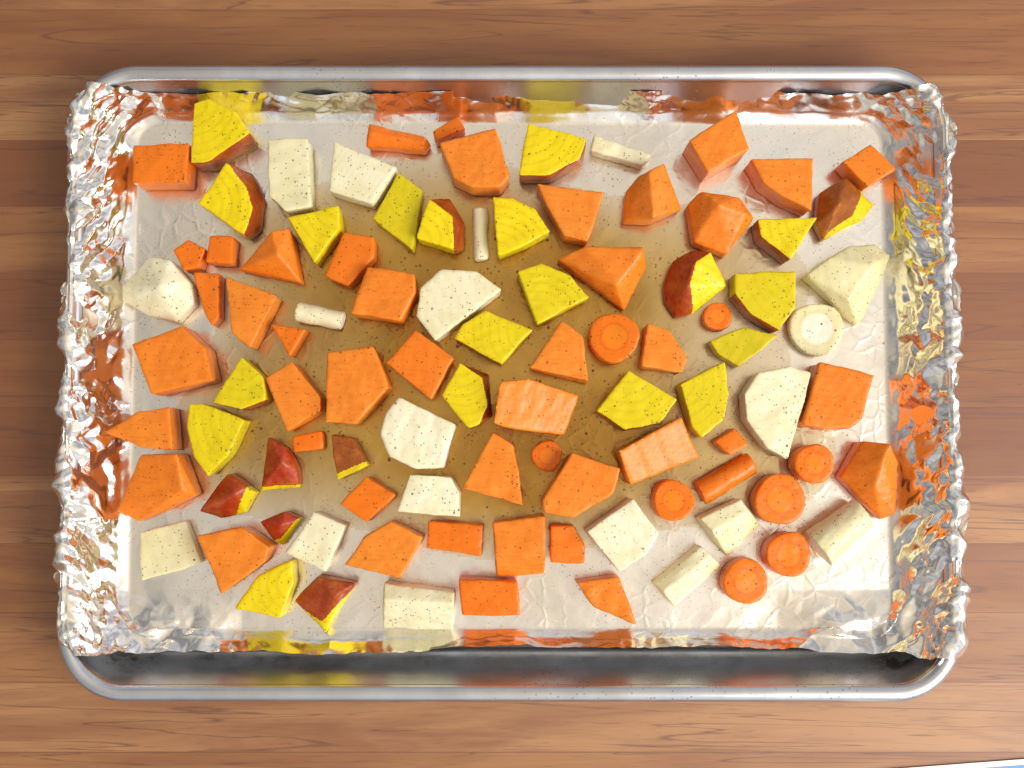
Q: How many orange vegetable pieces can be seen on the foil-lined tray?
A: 52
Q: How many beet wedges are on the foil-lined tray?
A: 25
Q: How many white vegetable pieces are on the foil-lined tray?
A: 19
